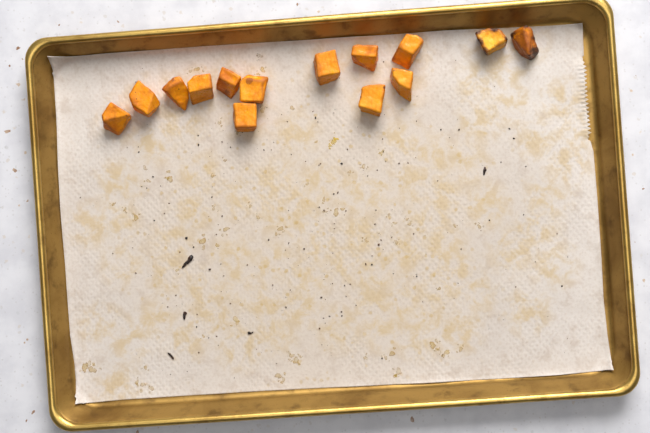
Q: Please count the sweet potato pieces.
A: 14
